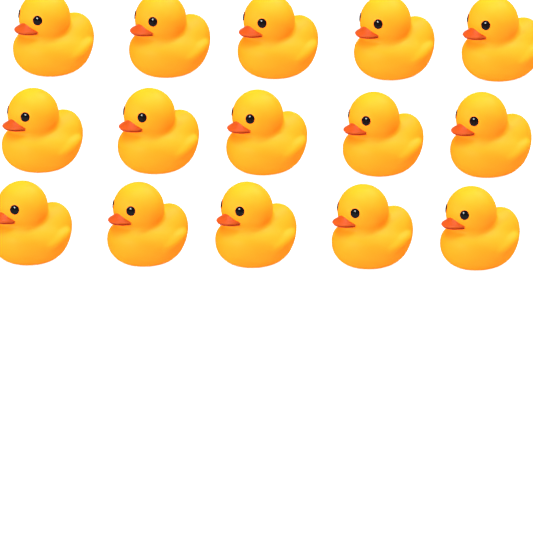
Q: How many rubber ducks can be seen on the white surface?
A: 15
